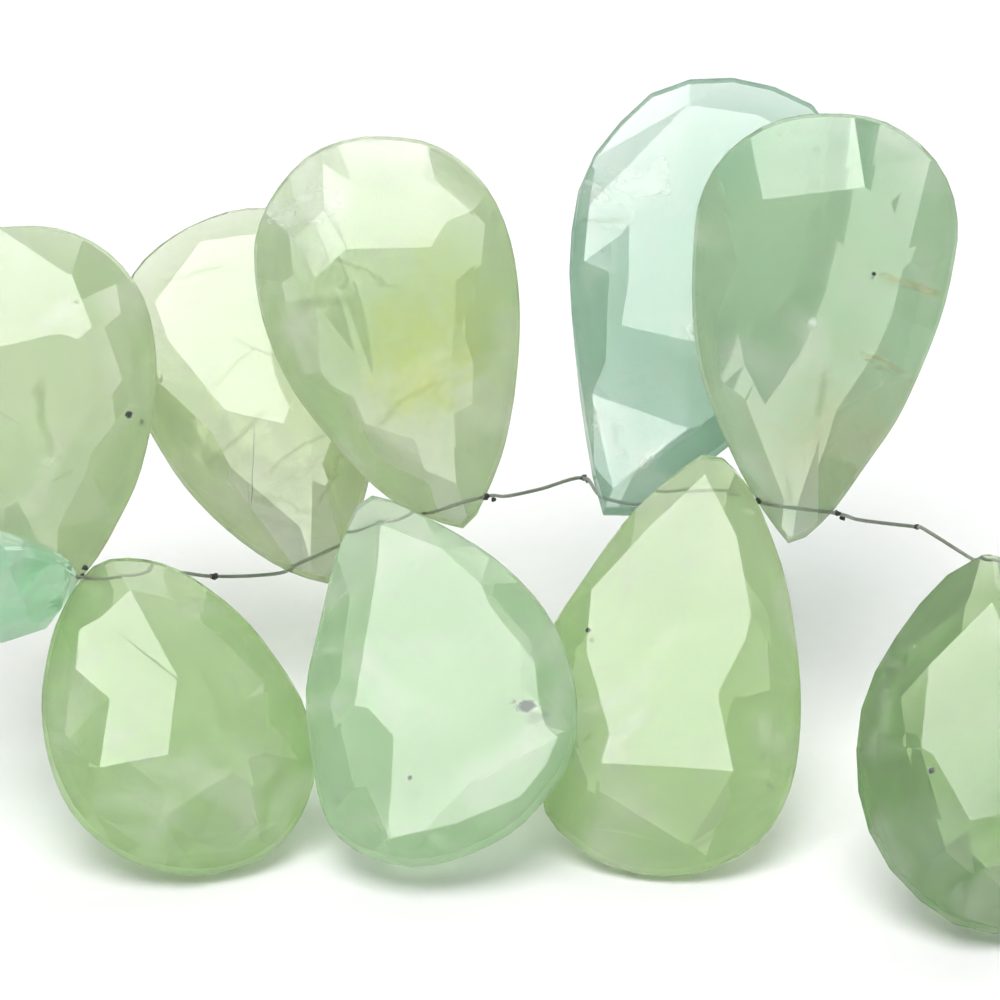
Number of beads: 10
